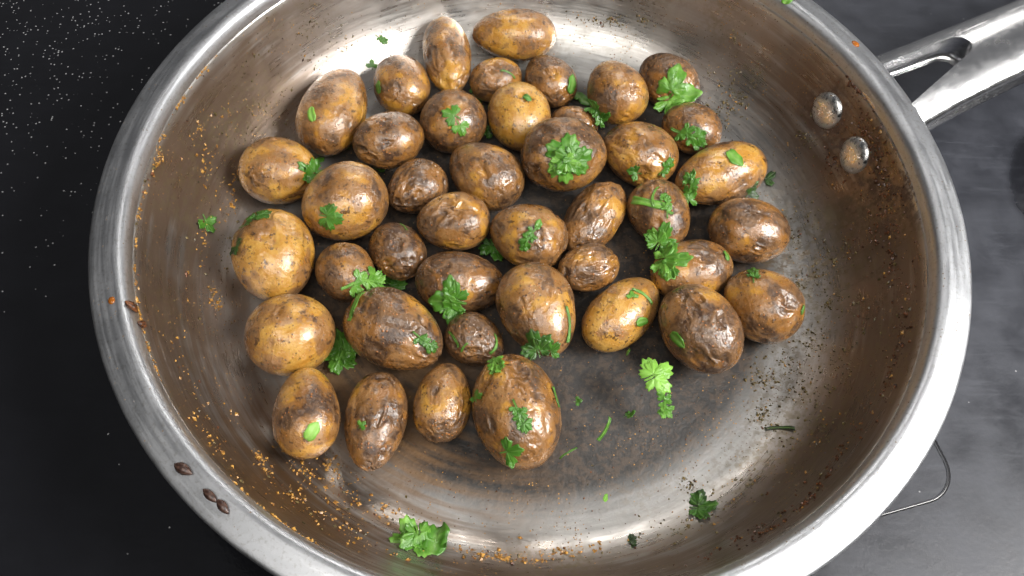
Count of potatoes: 42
